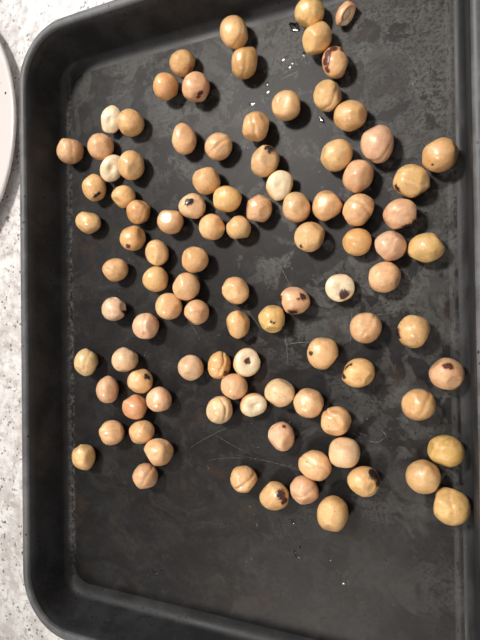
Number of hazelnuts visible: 100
